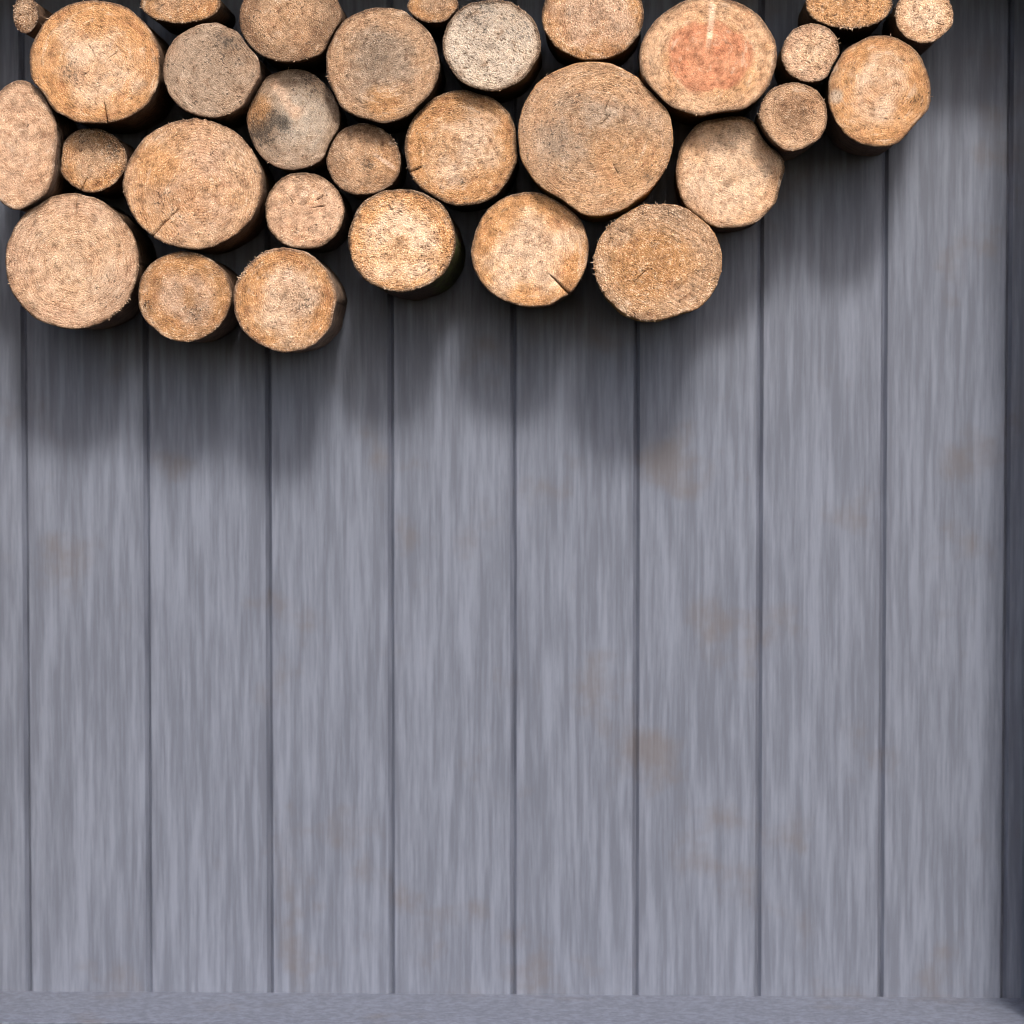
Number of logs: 30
